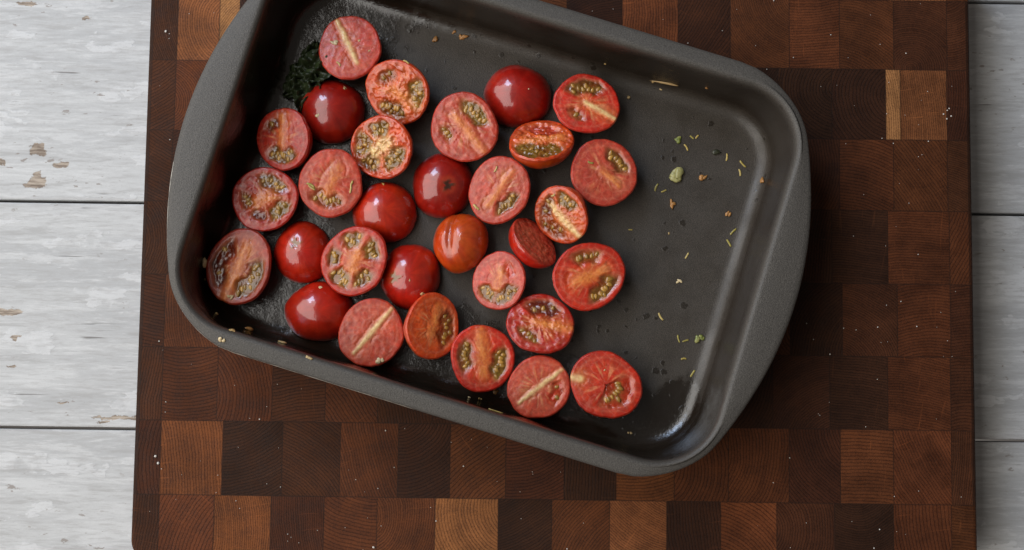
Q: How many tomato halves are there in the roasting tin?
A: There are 31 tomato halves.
